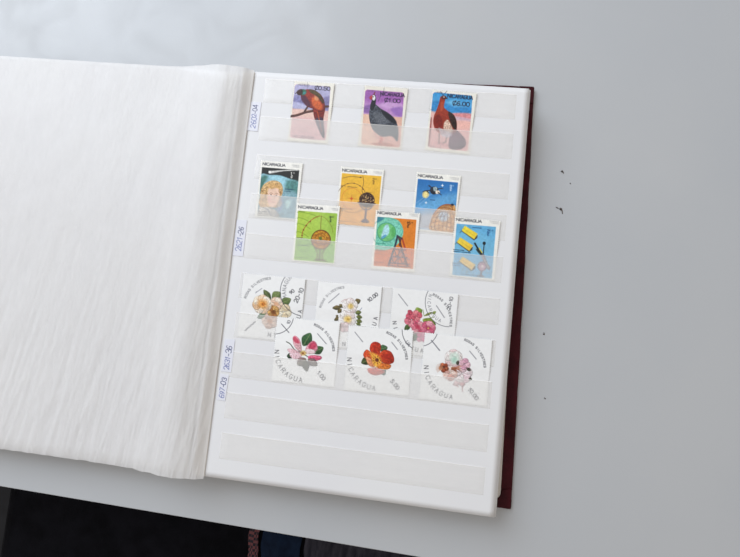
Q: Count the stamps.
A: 15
